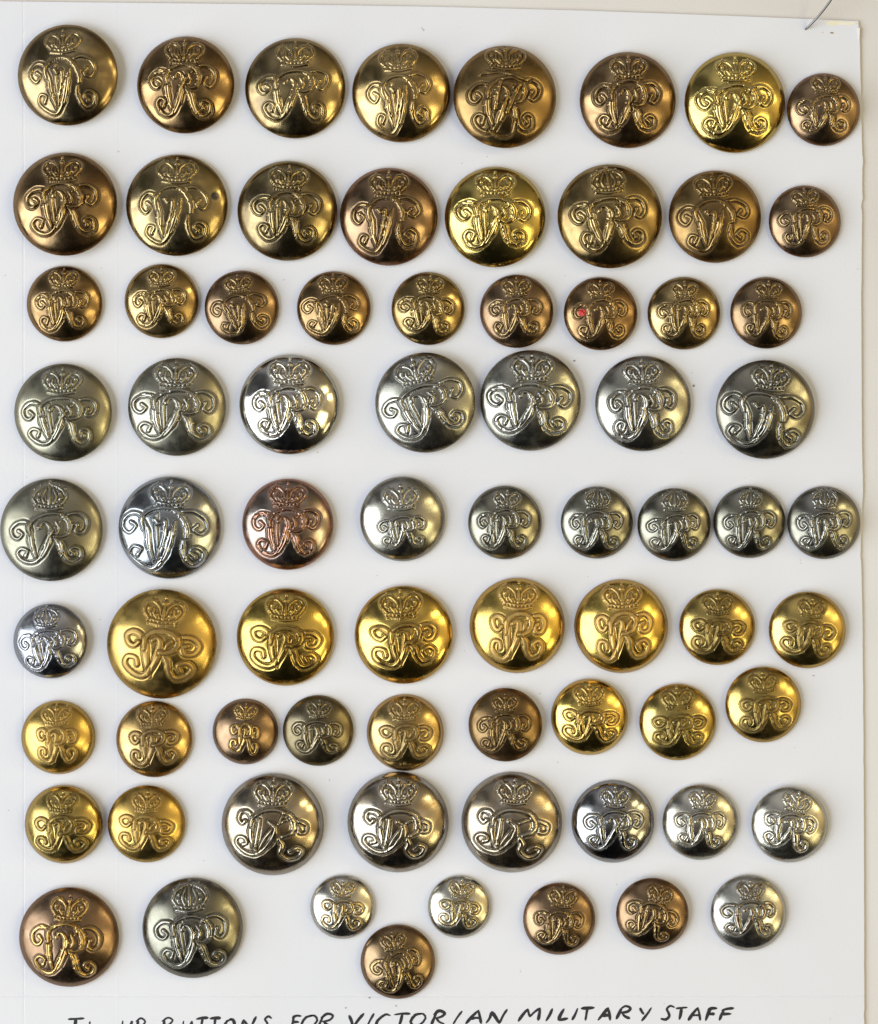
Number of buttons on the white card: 74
